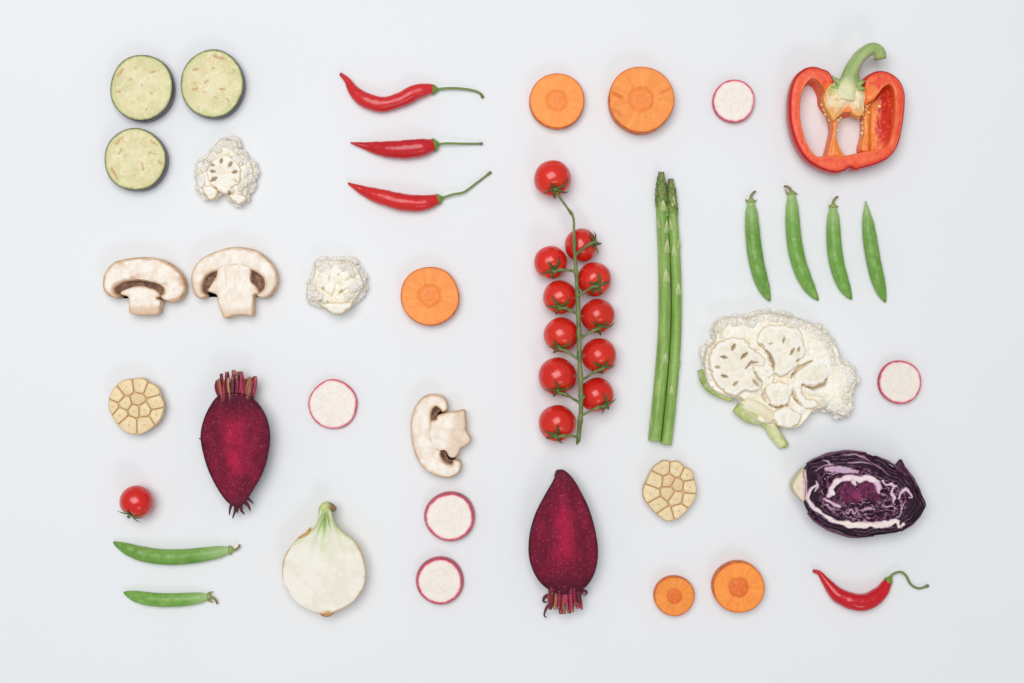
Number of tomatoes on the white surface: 12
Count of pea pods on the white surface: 6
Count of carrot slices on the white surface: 5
